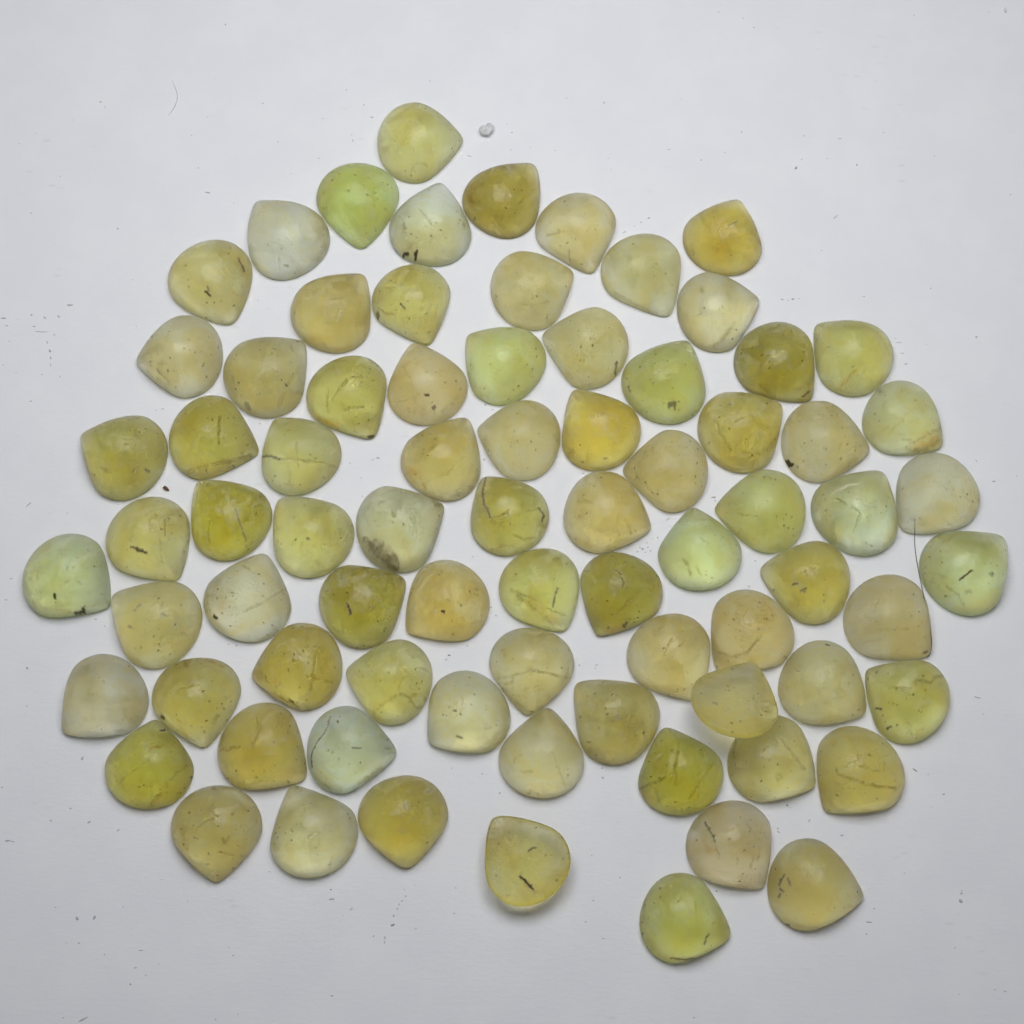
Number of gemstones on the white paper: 78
